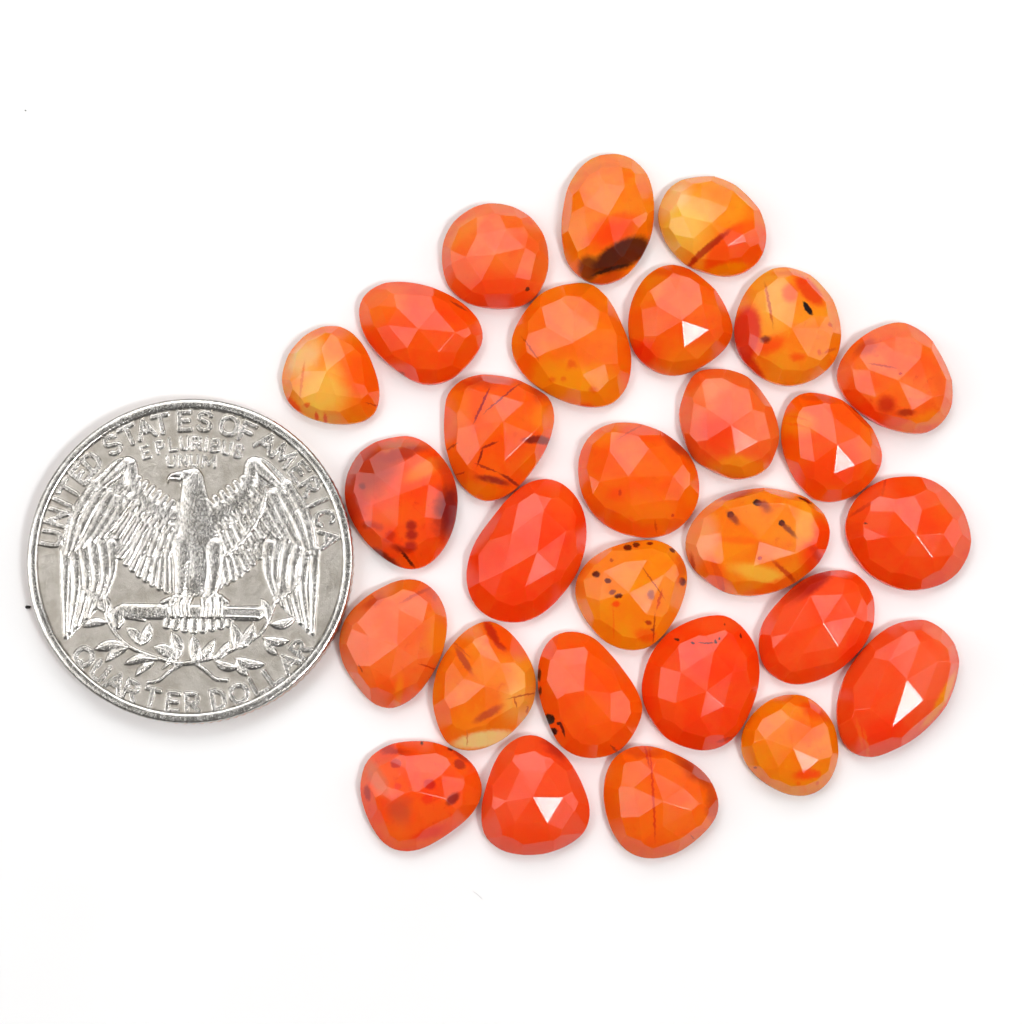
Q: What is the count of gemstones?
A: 28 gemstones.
